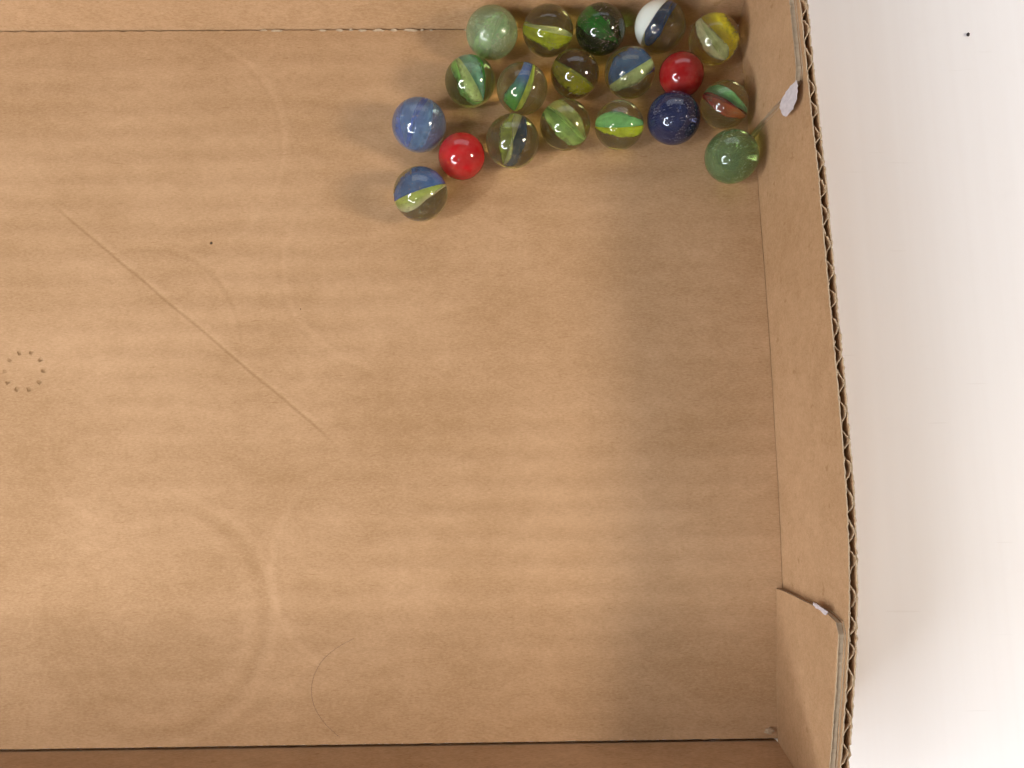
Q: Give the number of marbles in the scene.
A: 19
